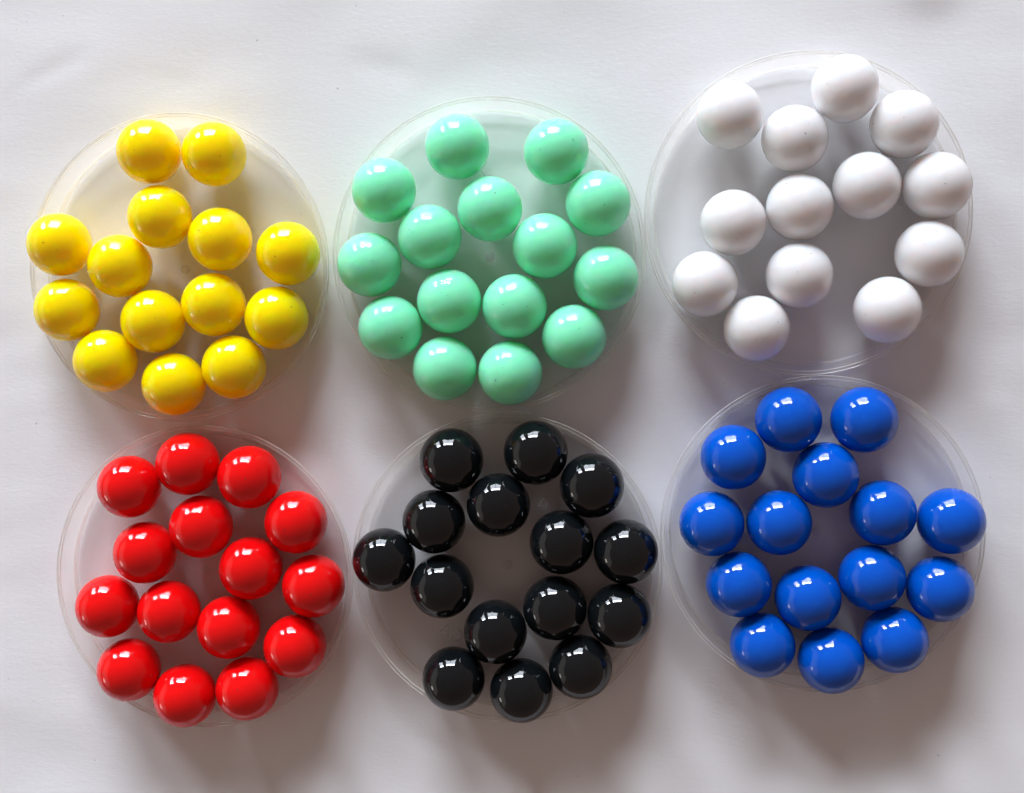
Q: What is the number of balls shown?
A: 87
